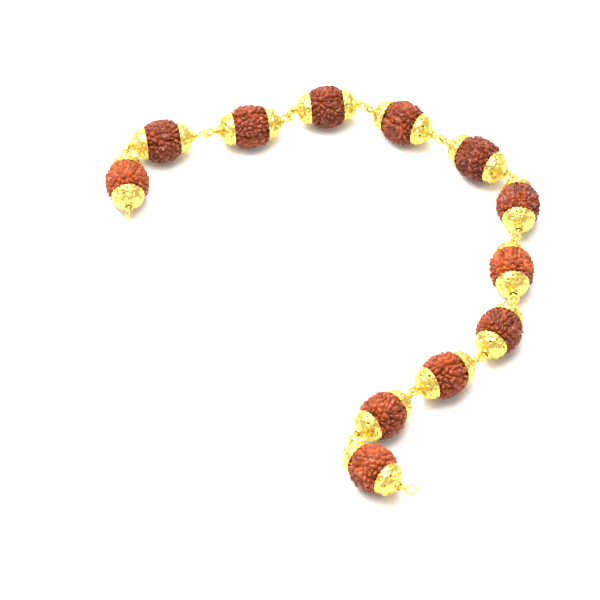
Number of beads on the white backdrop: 12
